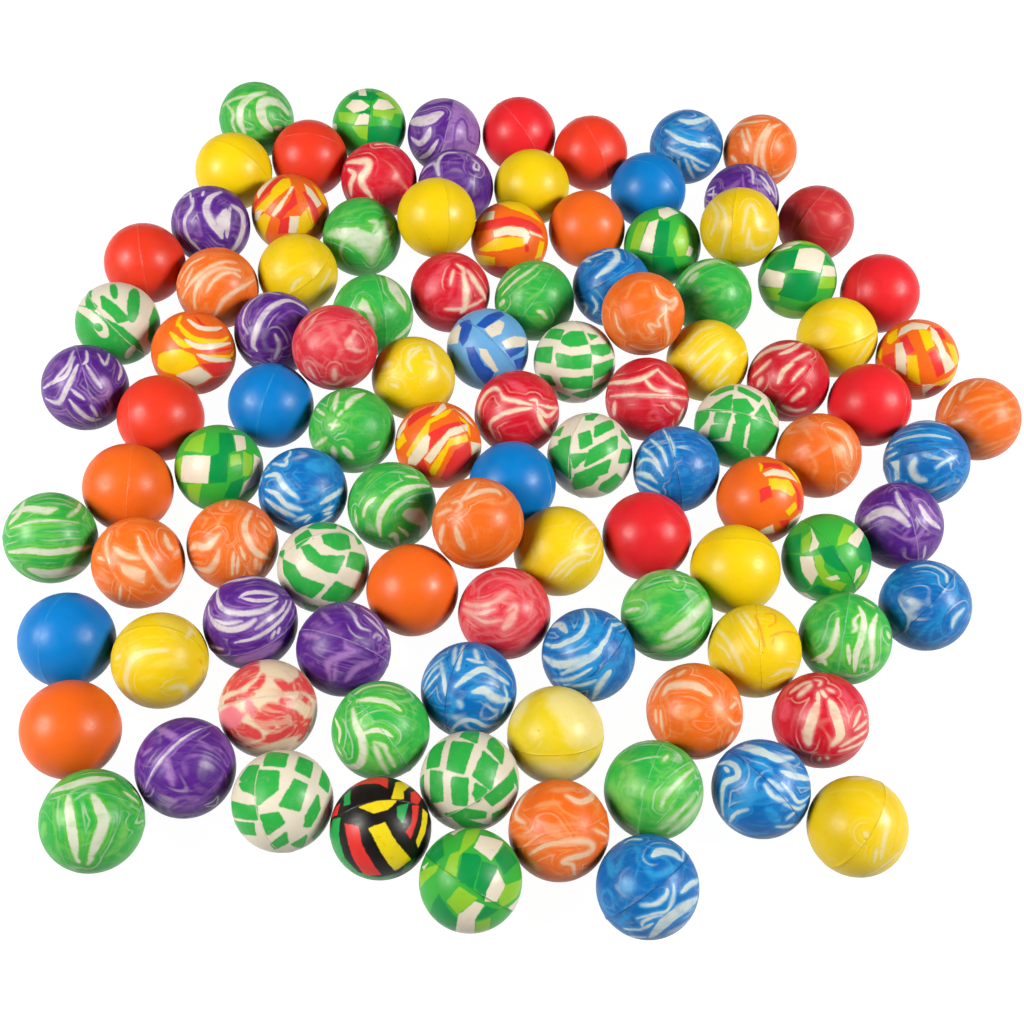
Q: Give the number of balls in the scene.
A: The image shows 104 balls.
